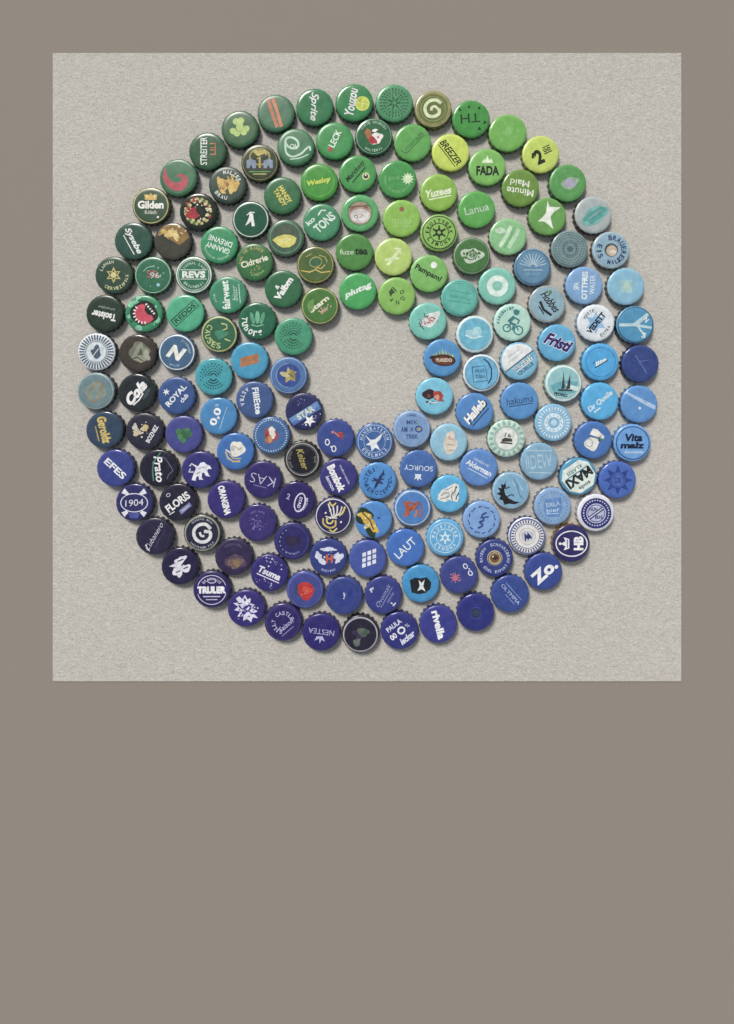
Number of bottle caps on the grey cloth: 164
